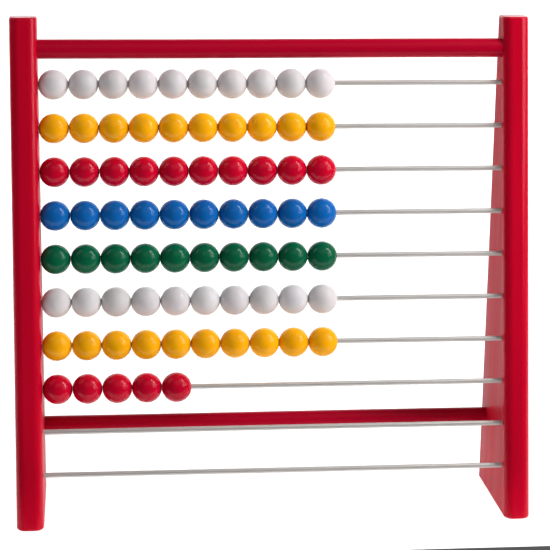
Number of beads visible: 75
